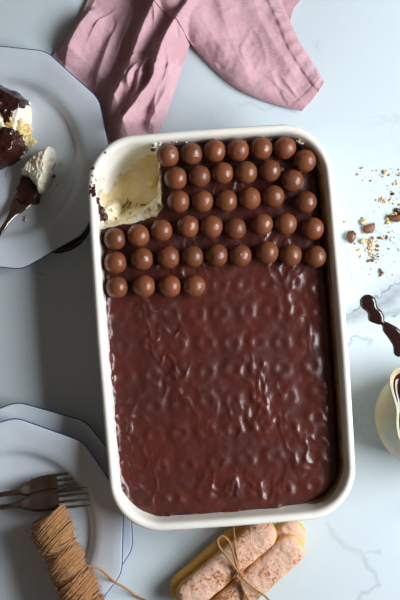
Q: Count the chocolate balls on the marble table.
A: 41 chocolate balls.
